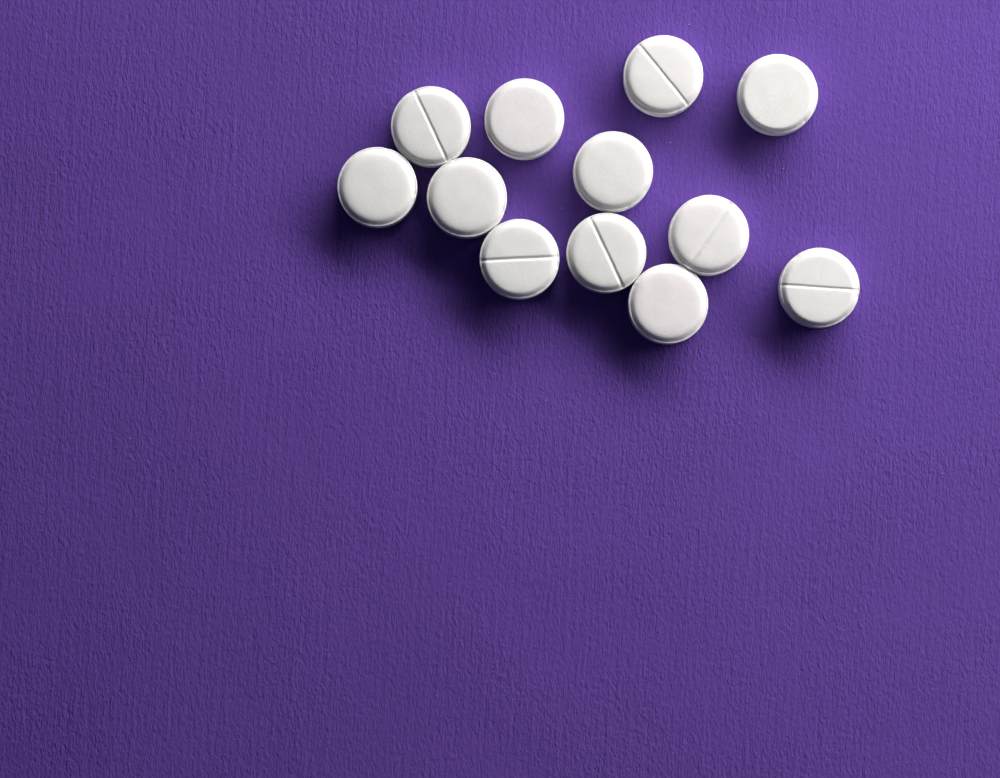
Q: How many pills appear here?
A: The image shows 12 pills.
